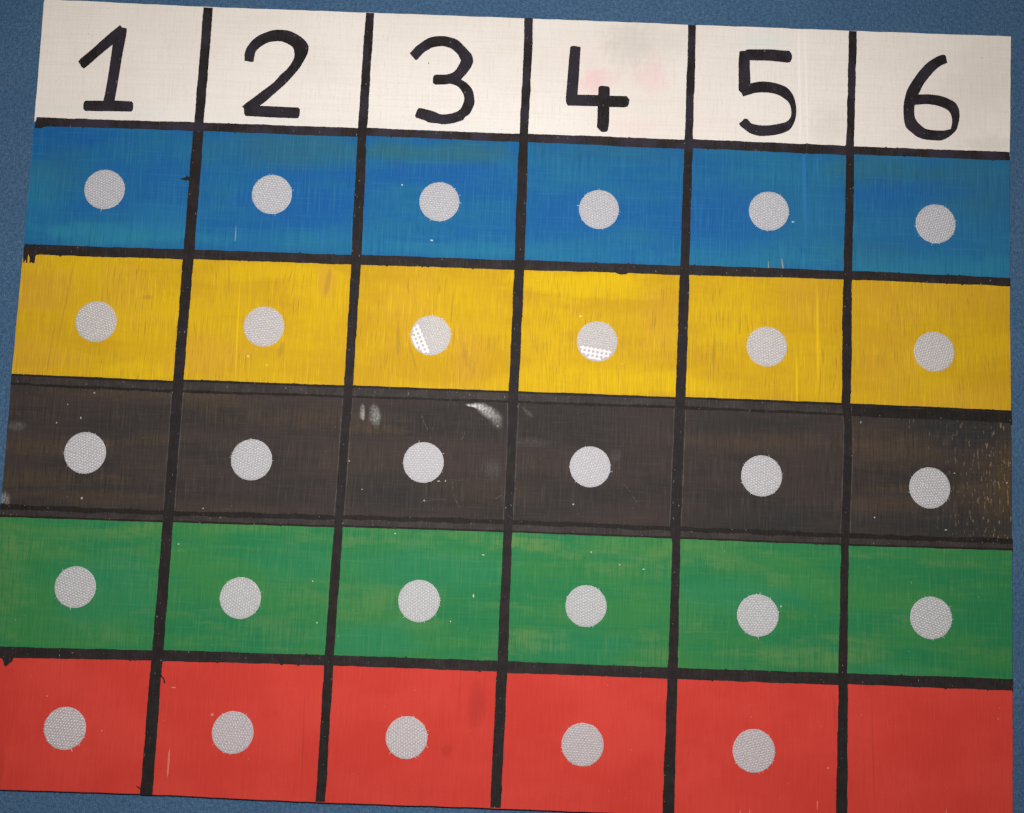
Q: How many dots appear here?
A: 29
